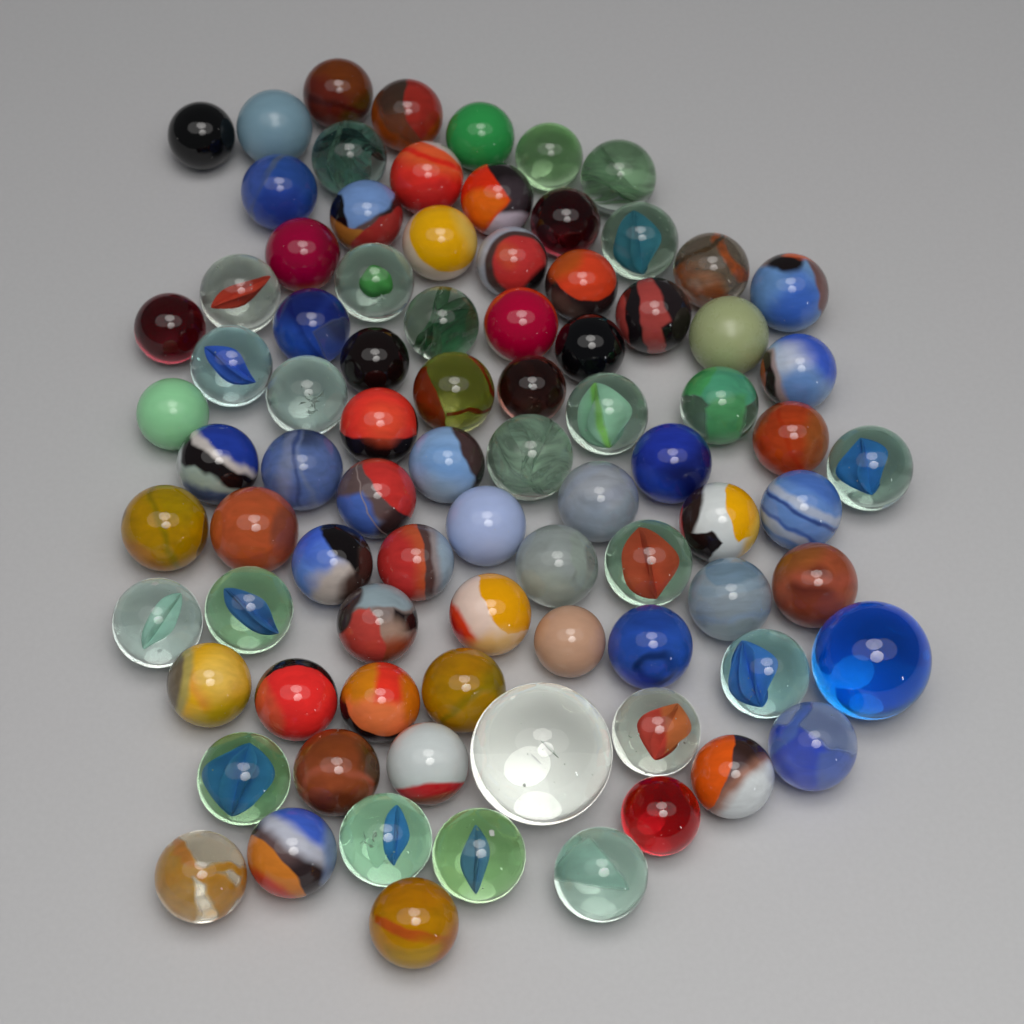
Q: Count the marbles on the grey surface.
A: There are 85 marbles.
